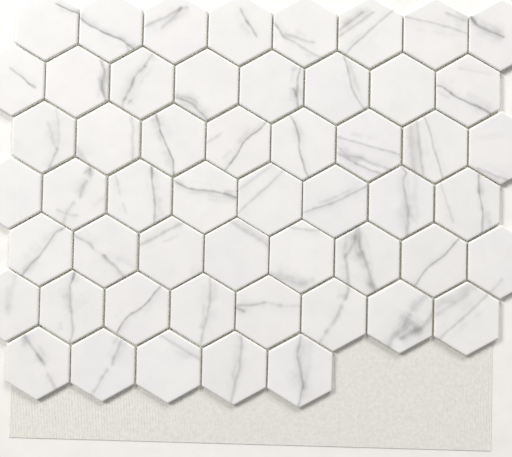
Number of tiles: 53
